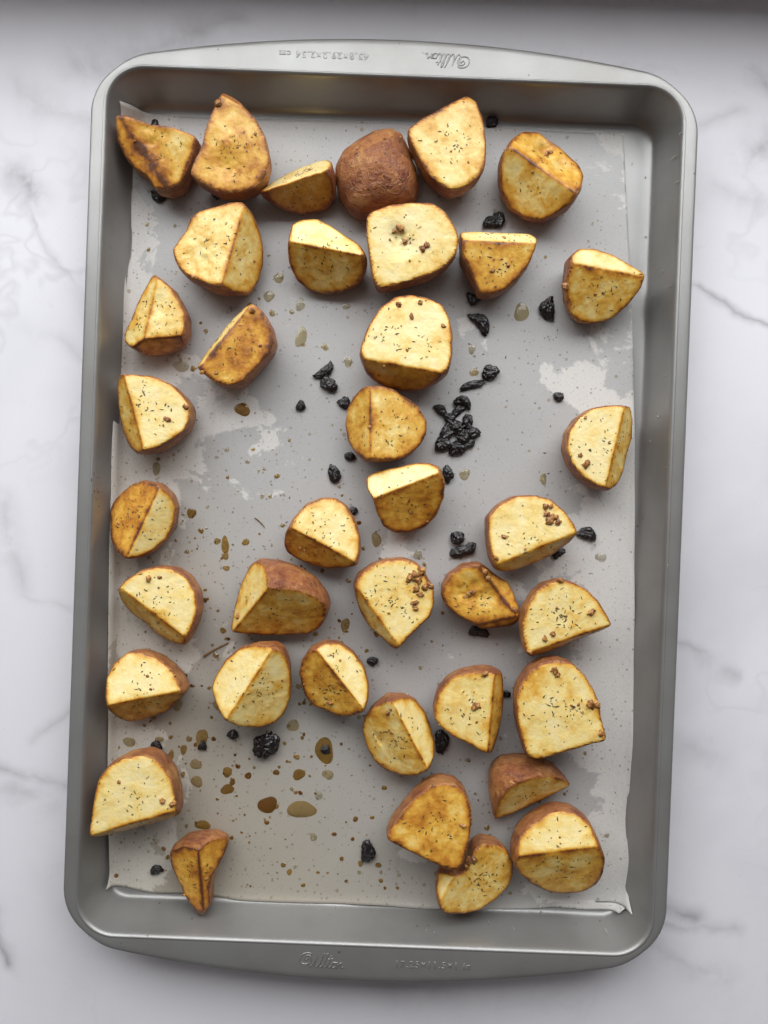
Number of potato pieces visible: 38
